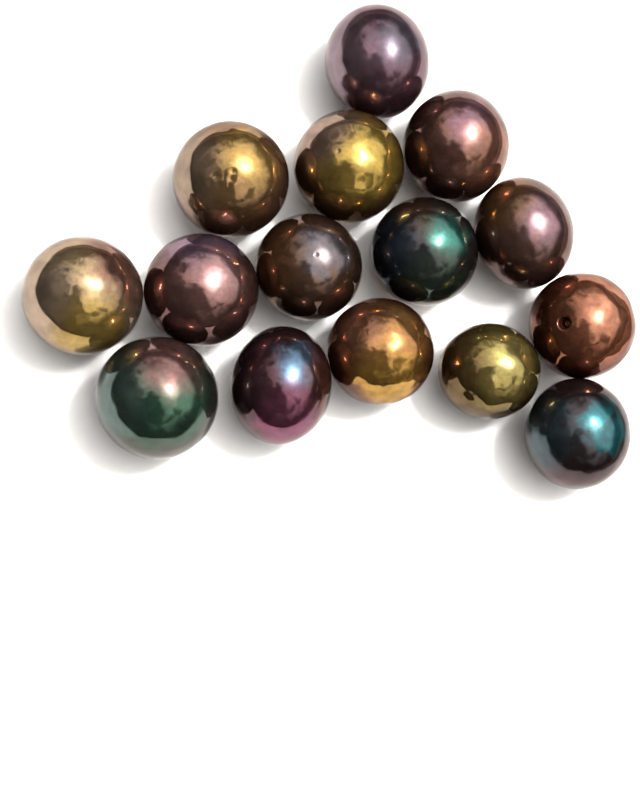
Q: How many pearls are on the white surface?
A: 15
